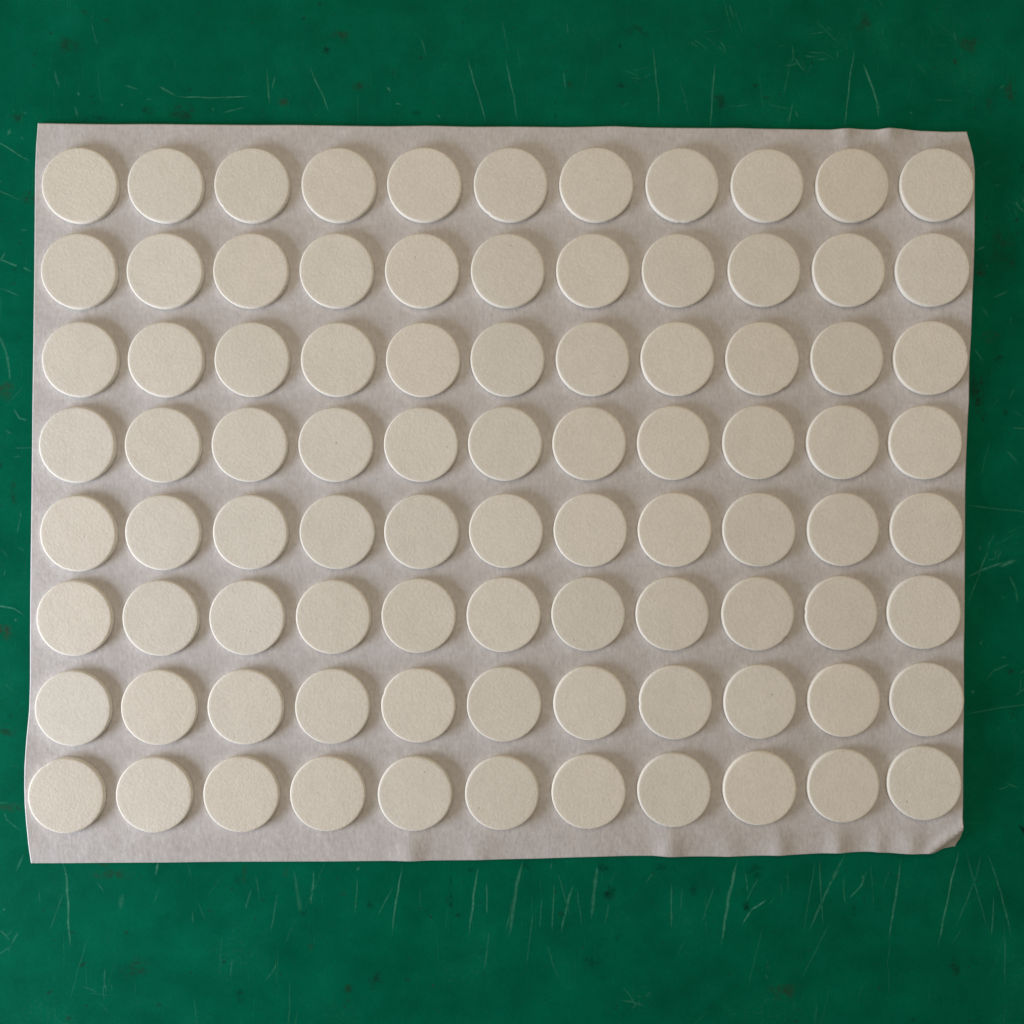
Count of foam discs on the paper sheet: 88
